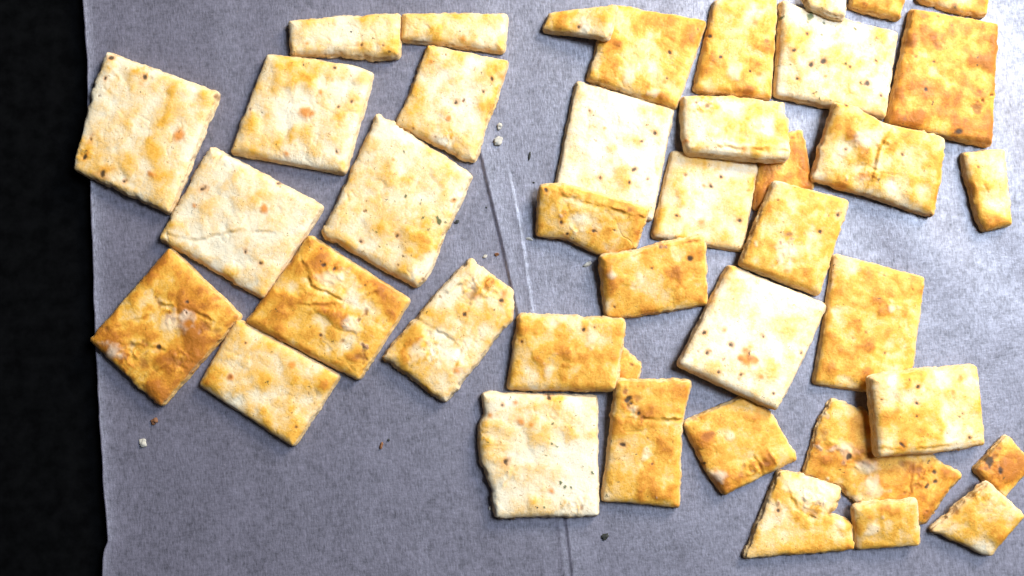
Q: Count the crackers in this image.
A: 41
